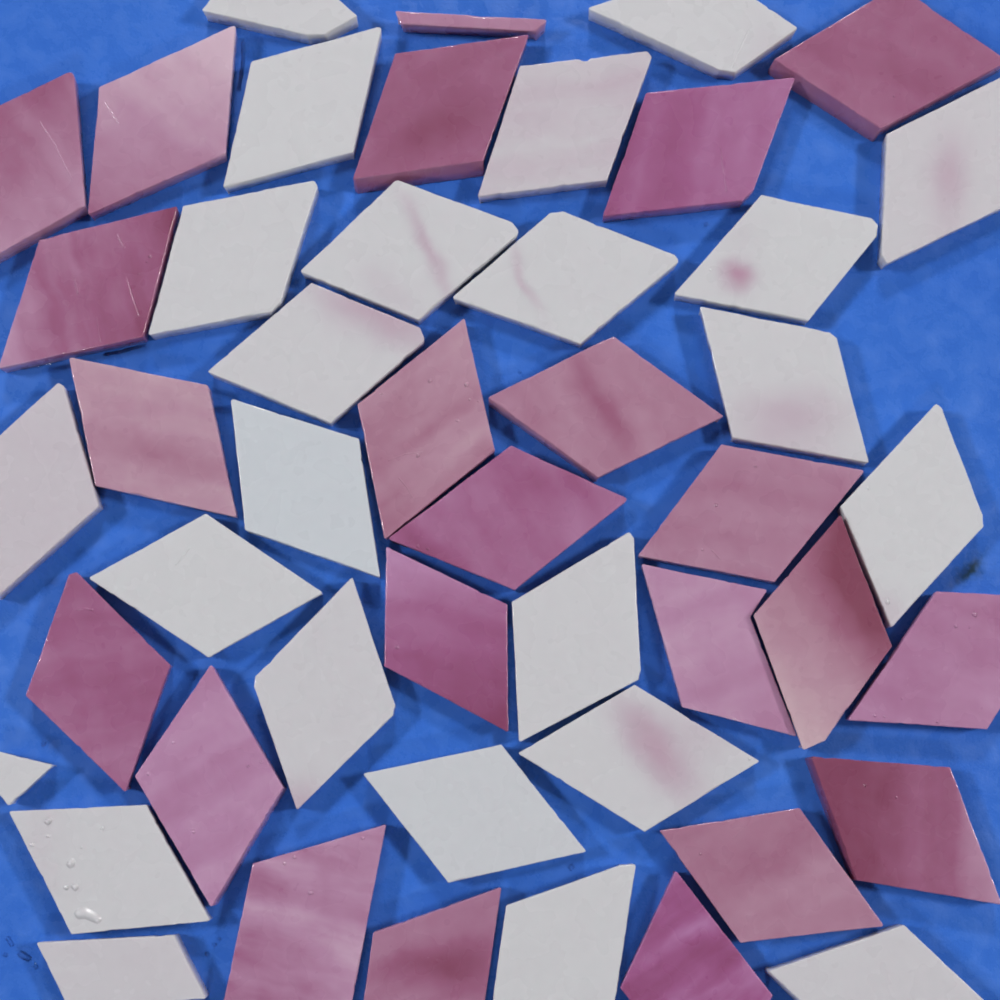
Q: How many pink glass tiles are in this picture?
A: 23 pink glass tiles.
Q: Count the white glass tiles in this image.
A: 24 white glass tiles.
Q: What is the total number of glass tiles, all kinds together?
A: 47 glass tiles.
